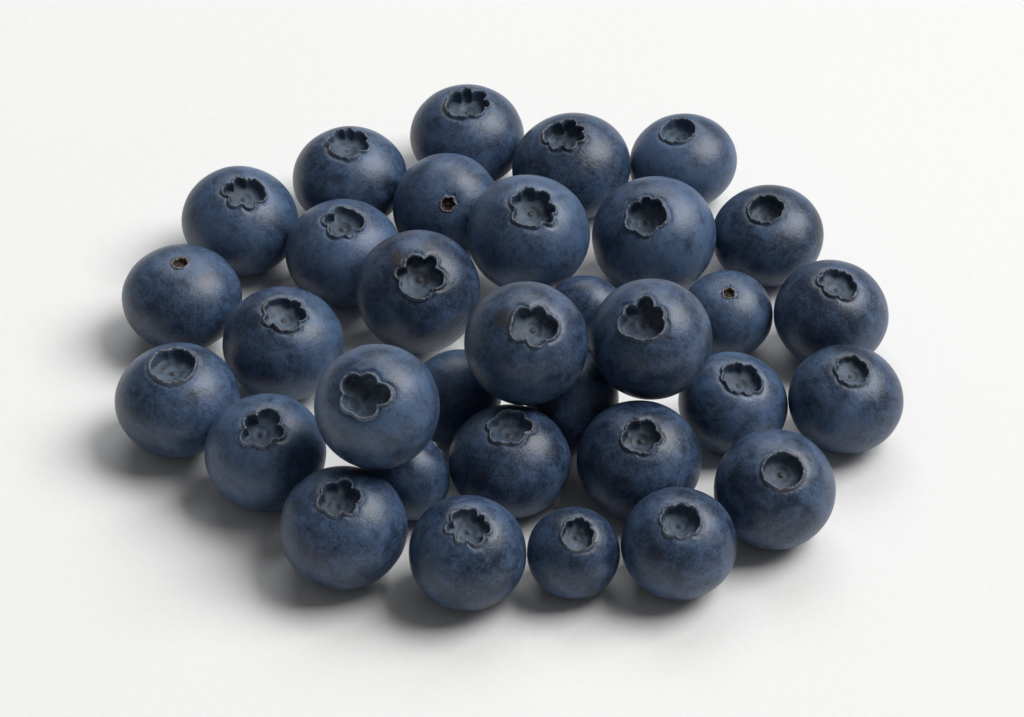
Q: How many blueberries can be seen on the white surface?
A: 33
